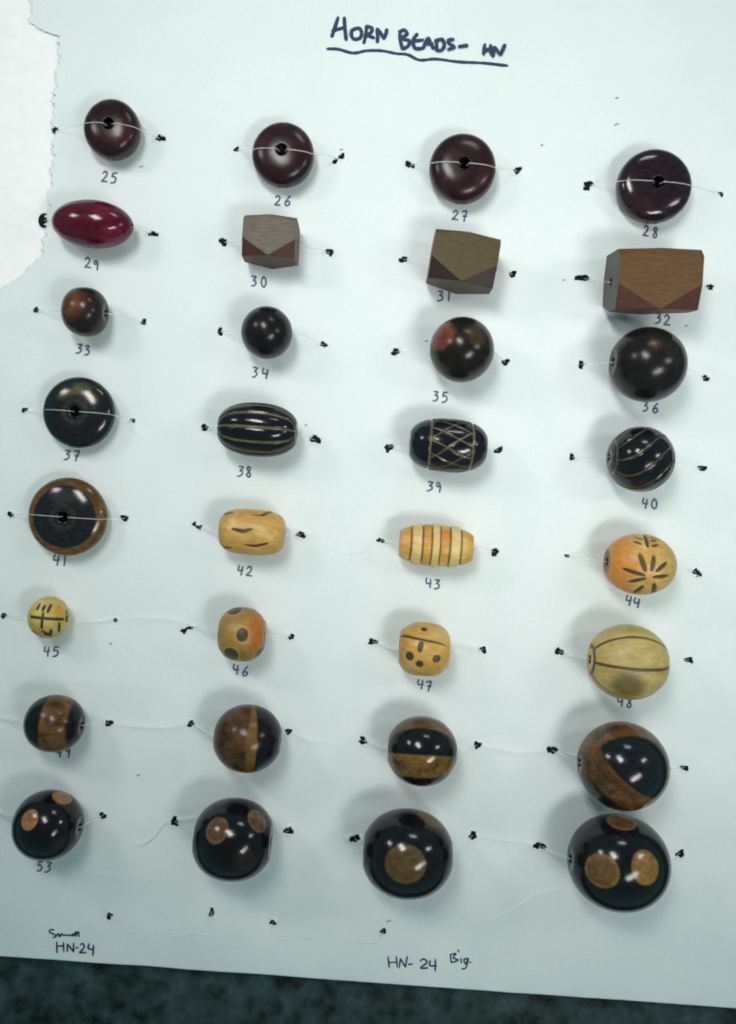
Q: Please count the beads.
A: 32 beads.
